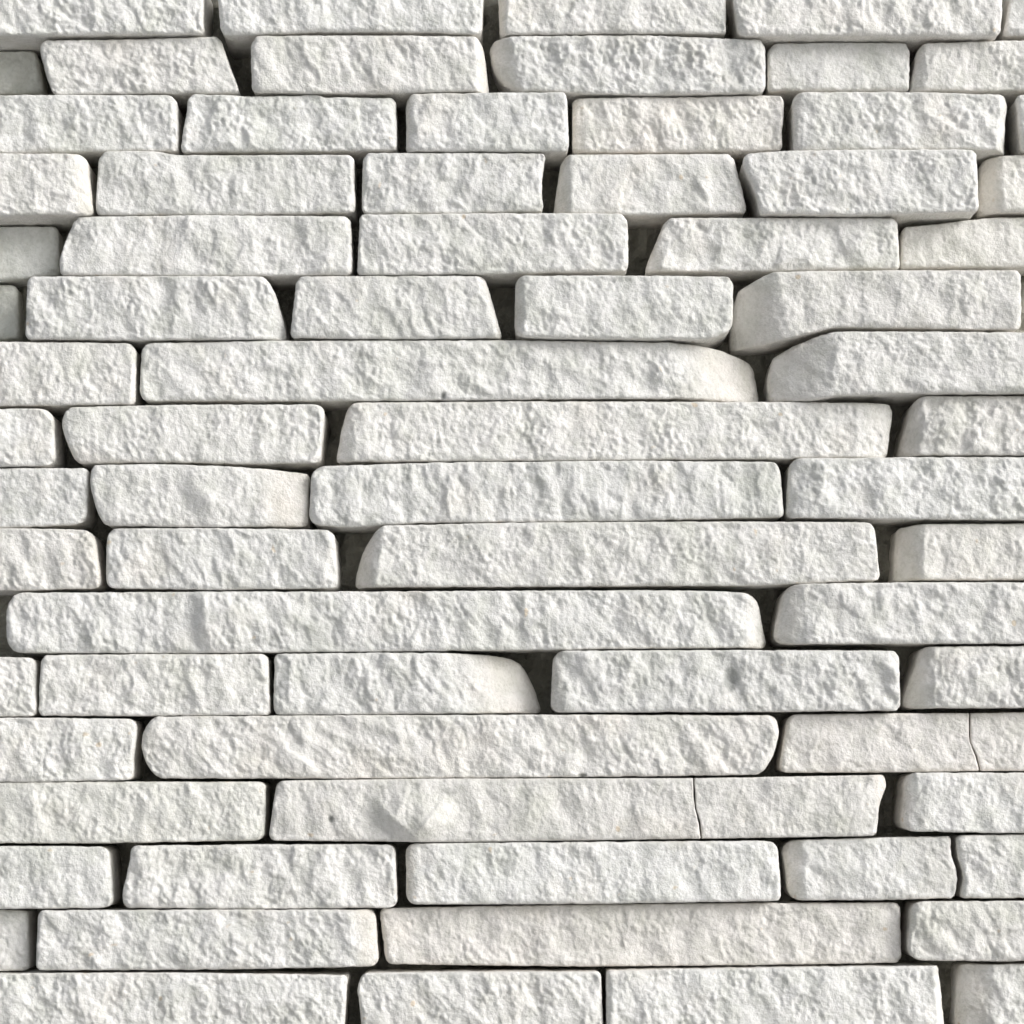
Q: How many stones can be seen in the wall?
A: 74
